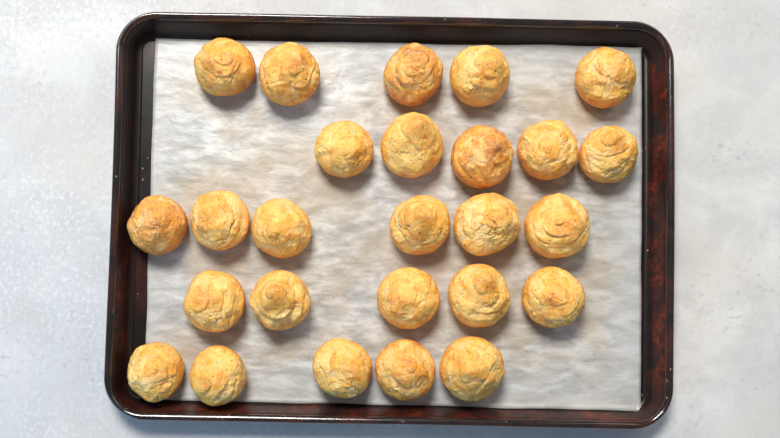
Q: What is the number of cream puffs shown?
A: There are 26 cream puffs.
